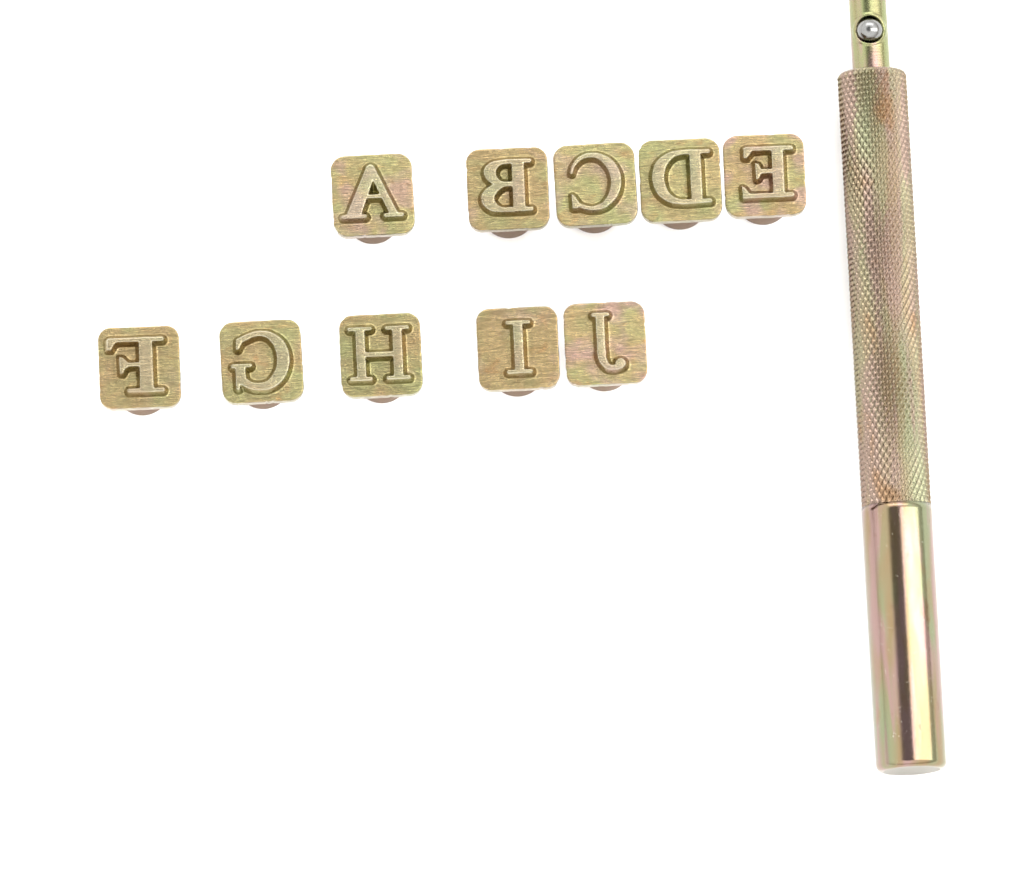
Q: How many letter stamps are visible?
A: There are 10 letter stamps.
